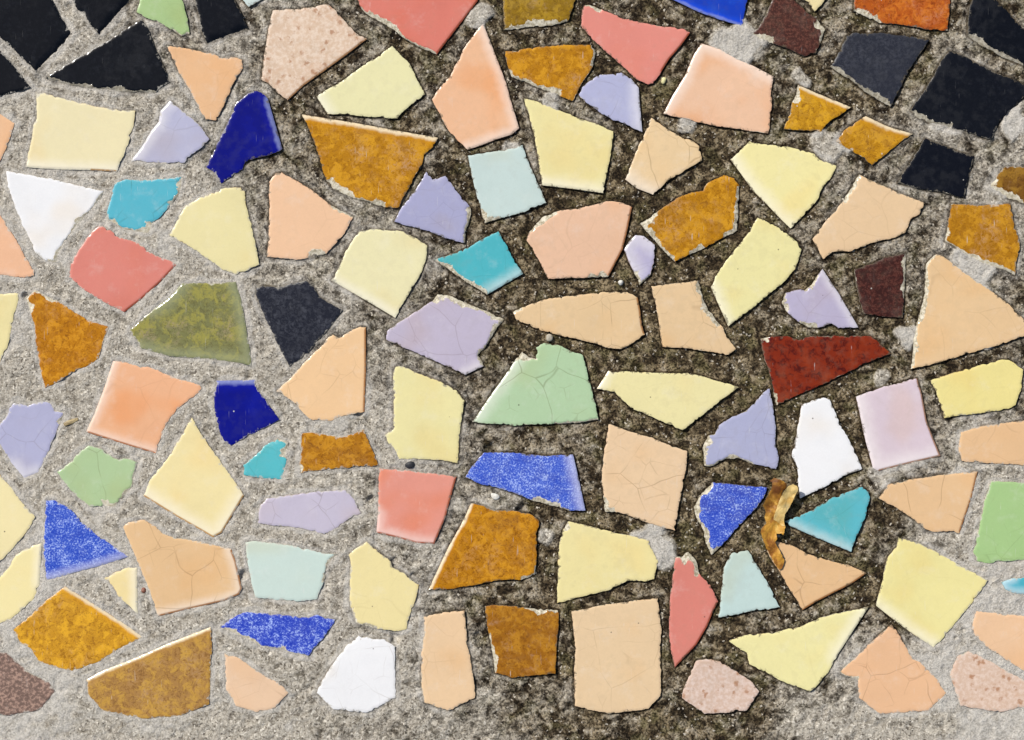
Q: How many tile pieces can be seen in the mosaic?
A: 115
